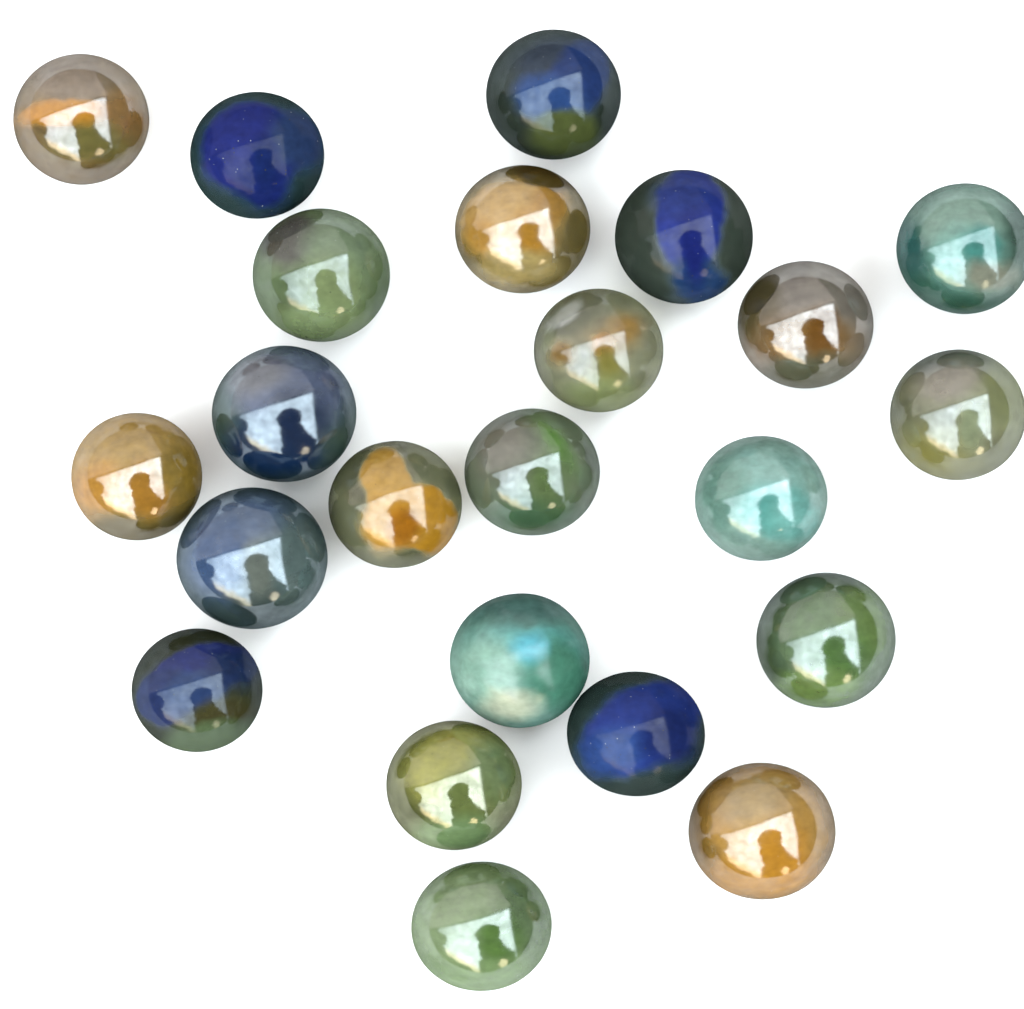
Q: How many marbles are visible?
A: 23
